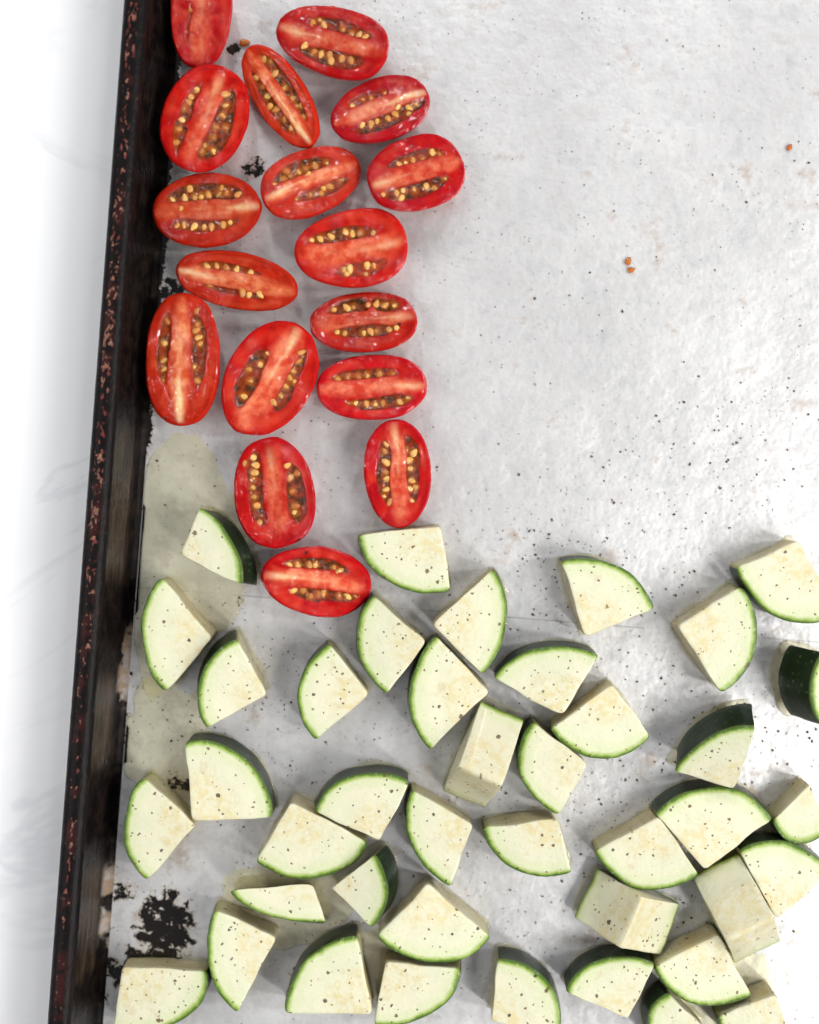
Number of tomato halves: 17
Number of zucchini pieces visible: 41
